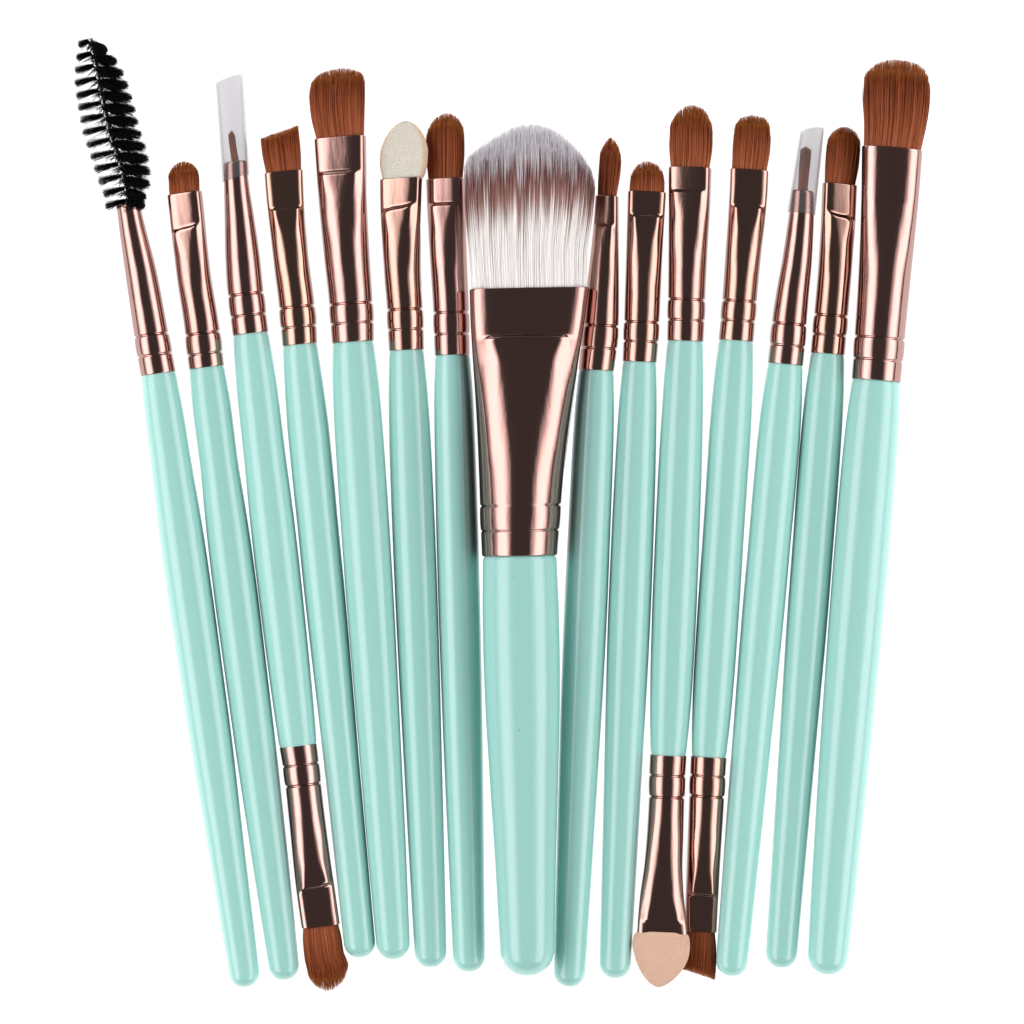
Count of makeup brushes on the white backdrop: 15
